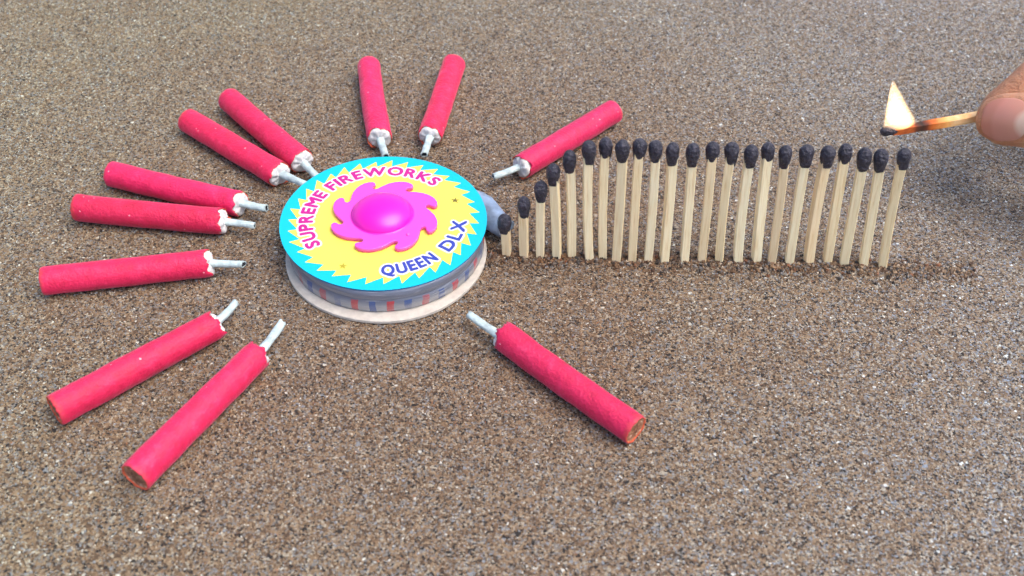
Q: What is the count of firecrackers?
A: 11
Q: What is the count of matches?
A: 24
